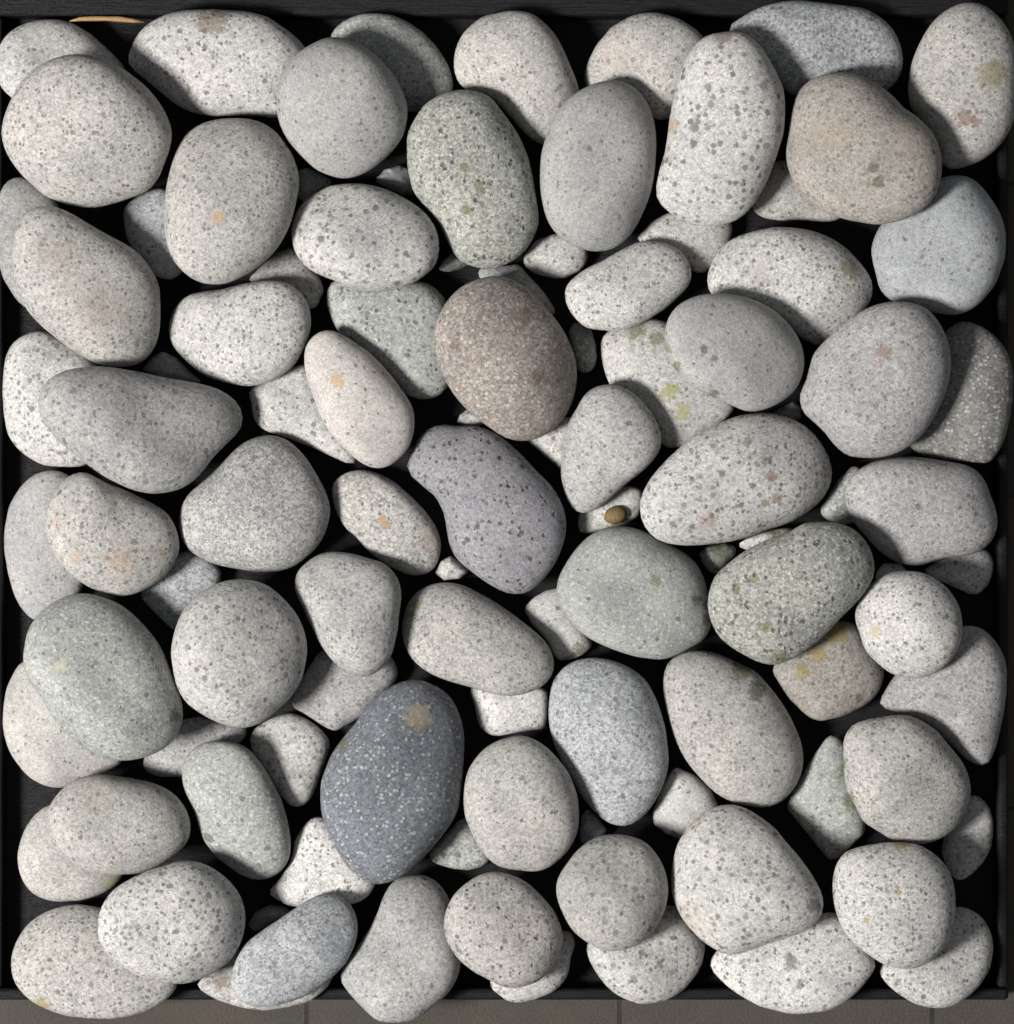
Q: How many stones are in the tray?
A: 104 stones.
